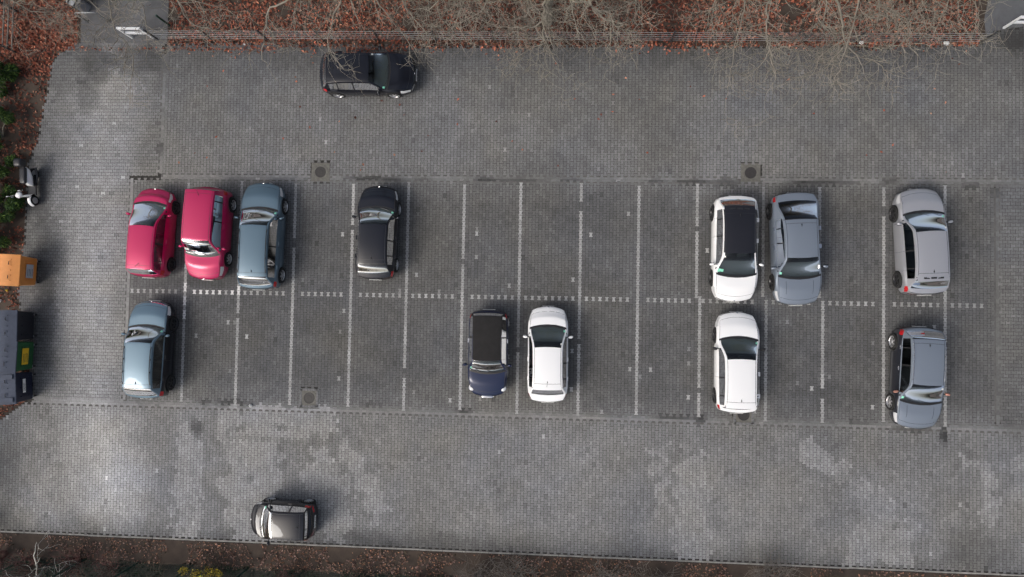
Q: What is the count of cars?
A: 14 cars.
